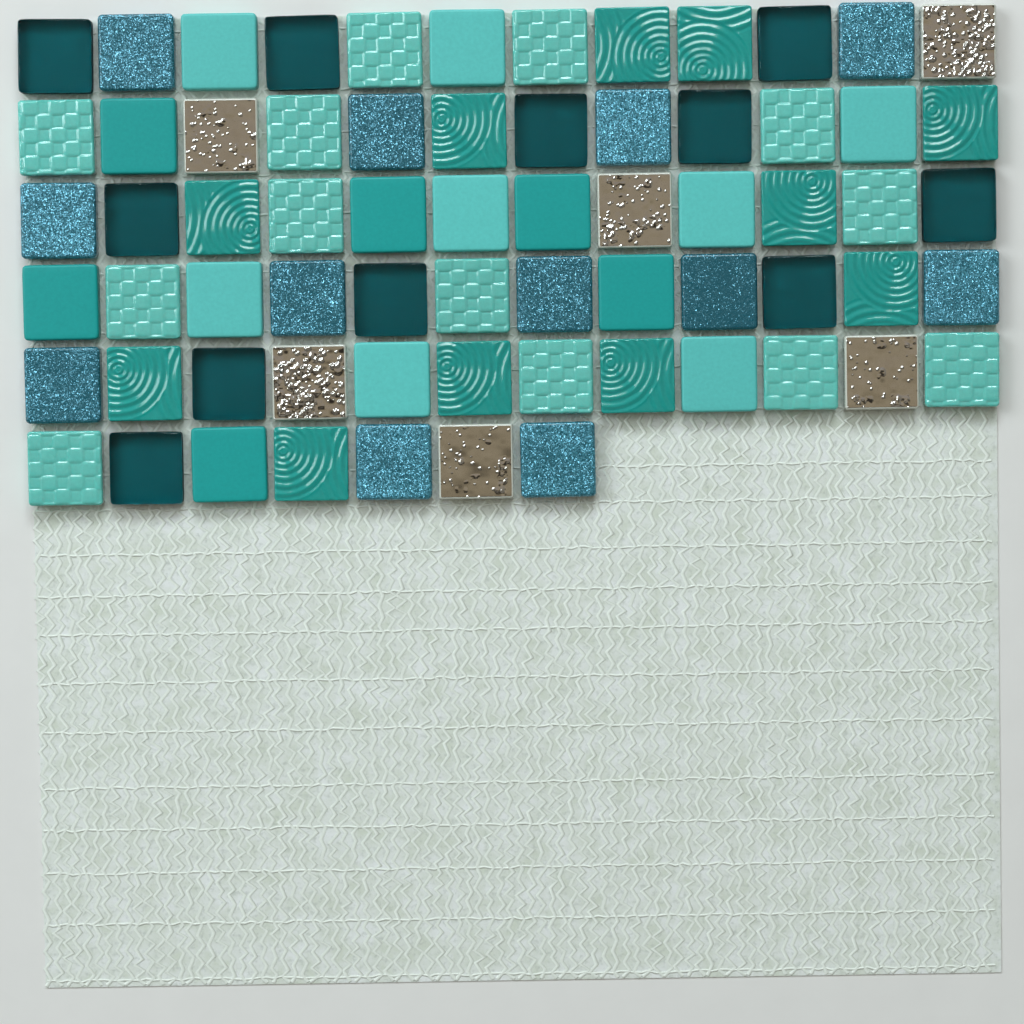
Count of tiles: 67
